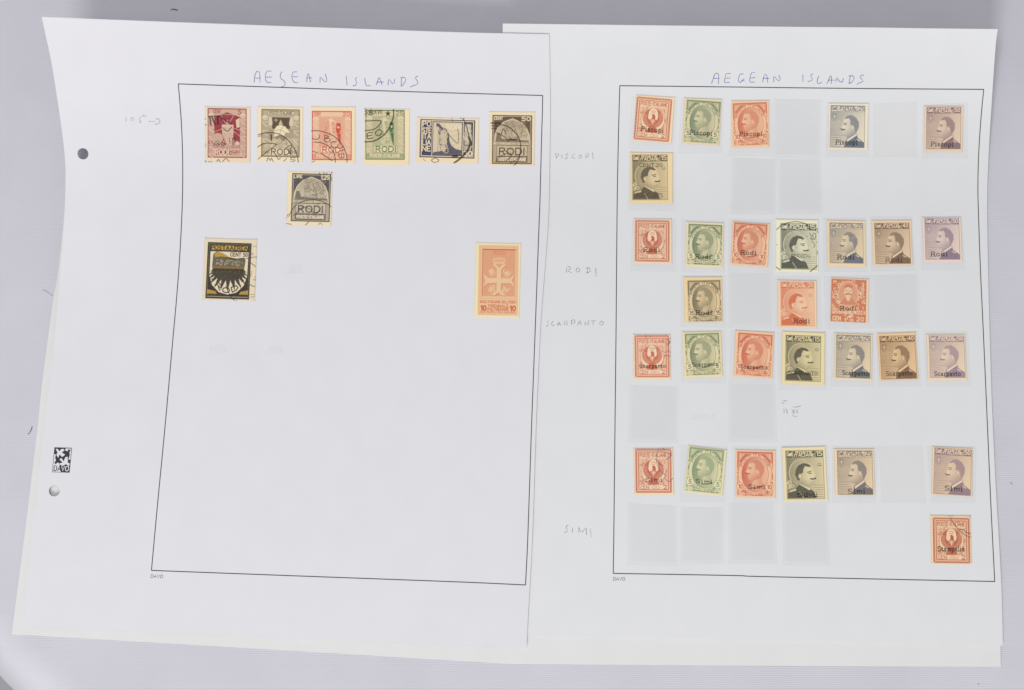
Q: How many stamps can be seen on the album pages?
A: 39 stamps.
